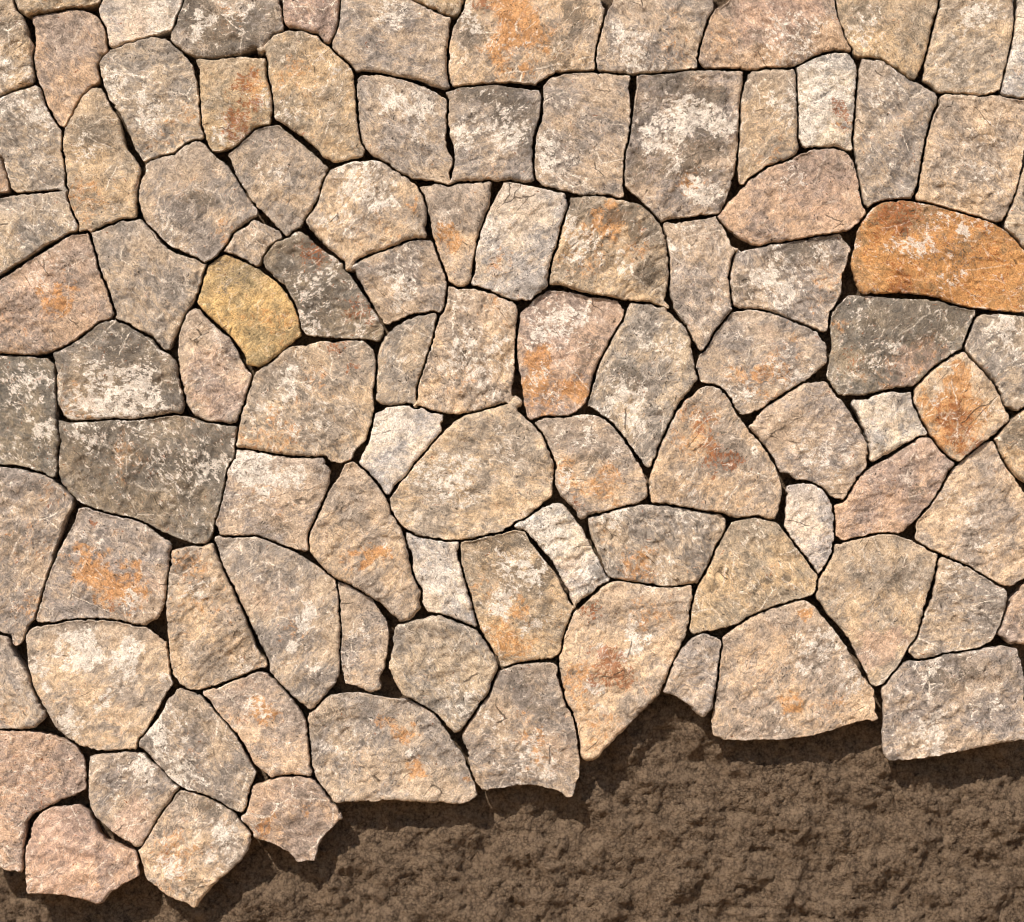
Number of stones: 100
